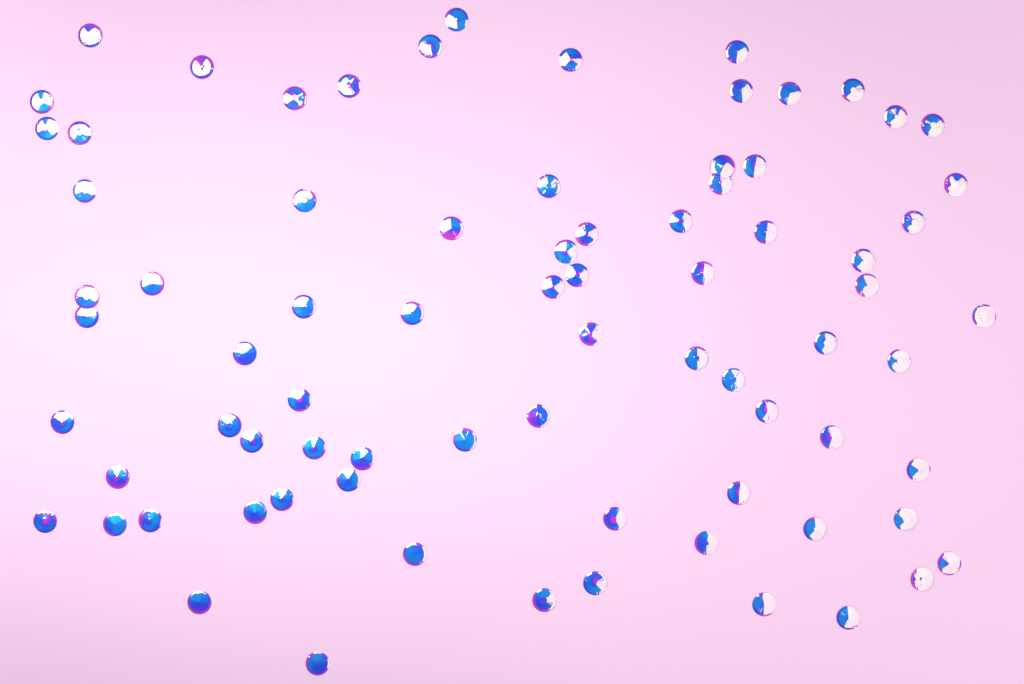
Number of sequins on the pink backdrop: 78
